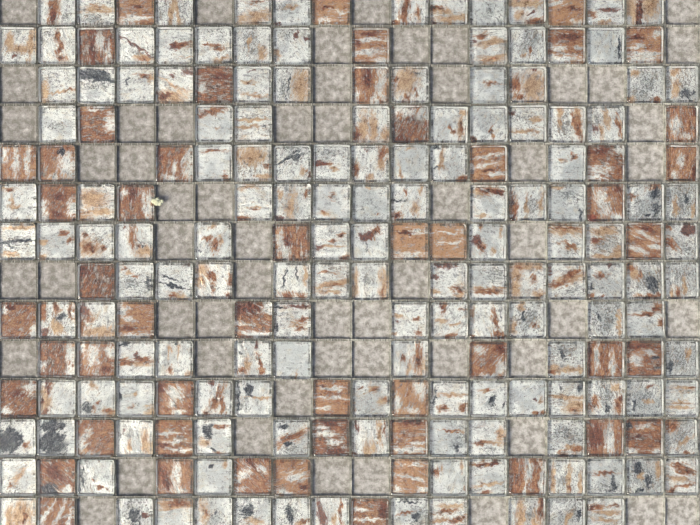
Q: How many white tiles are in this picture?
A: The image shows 145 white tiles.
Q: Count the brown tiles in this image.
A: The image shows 52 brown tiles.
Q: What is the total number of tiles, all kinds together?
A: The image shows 197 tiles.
